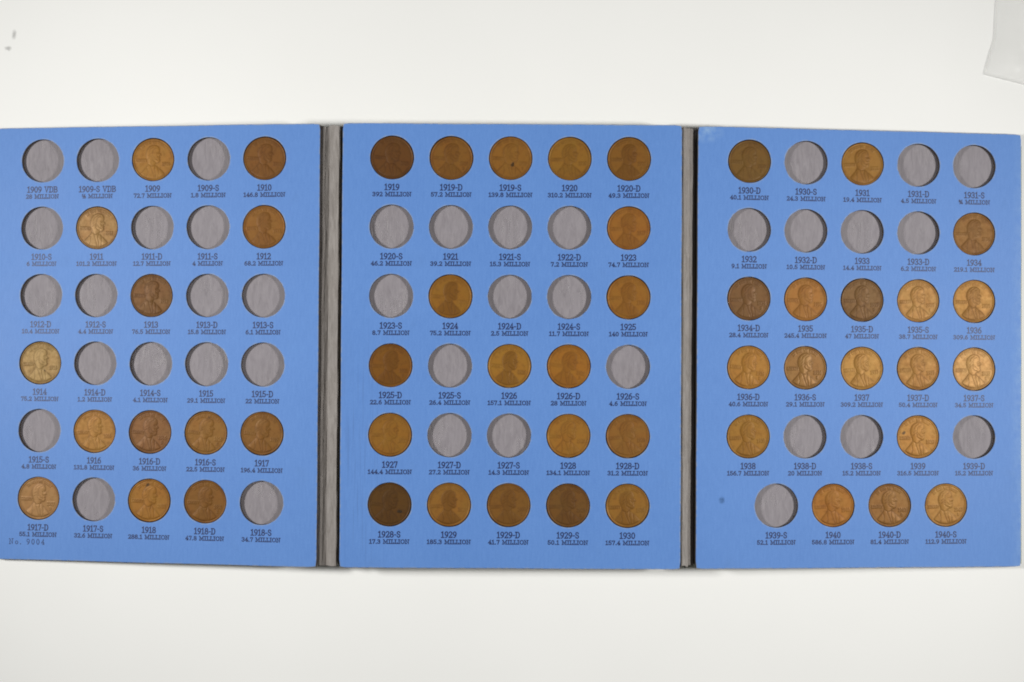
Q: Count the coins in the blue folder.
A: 50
